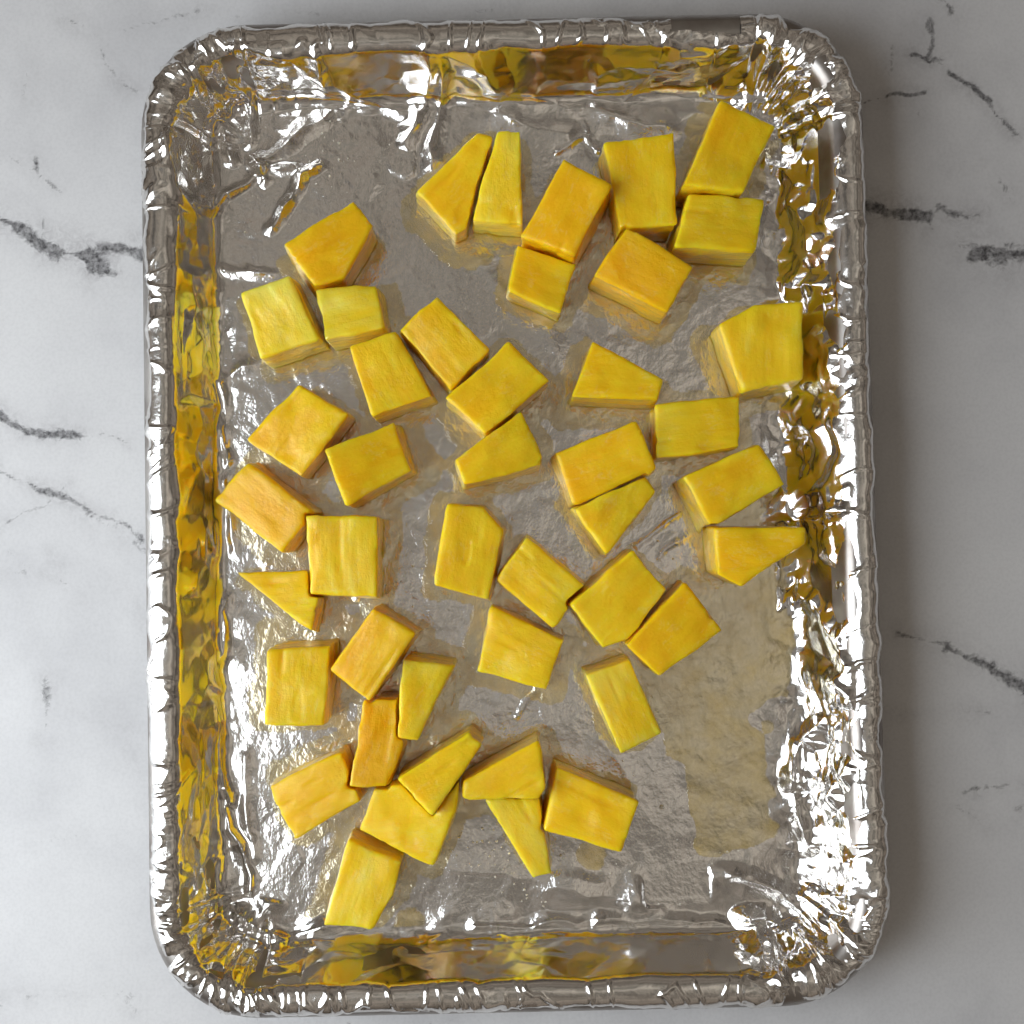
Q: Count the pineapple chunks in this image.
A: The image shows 44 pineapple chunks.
